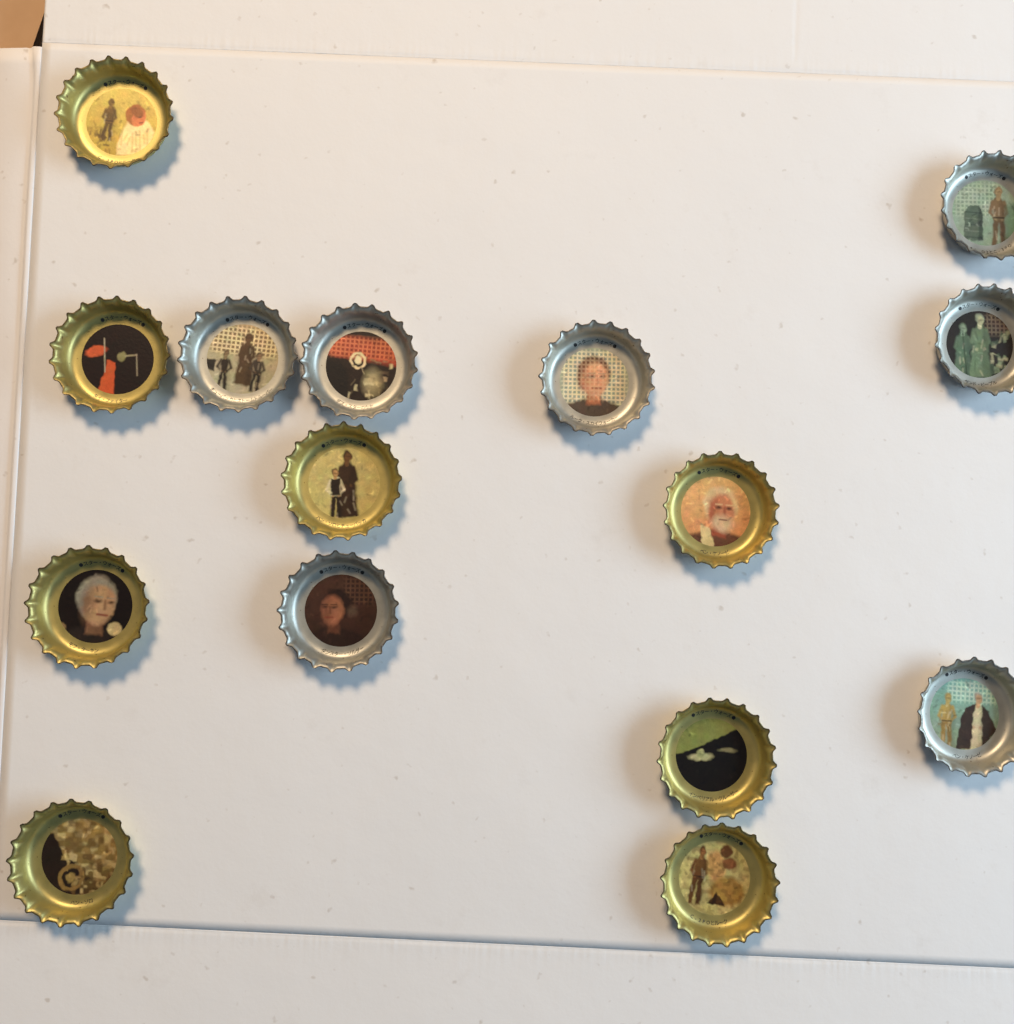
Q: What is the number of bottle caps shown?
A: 15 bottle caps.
